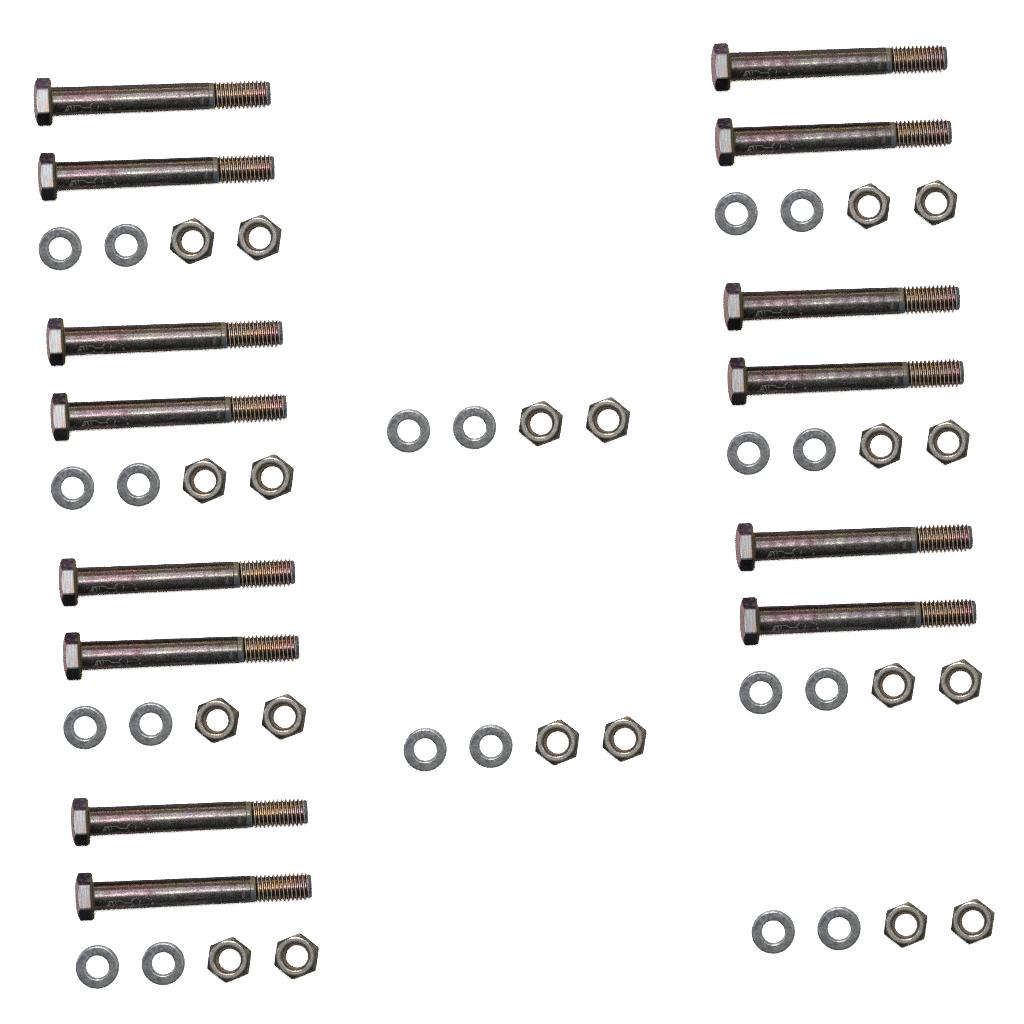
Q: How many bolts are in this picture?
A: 14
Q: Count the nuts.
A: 20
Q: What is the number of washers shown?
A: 20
